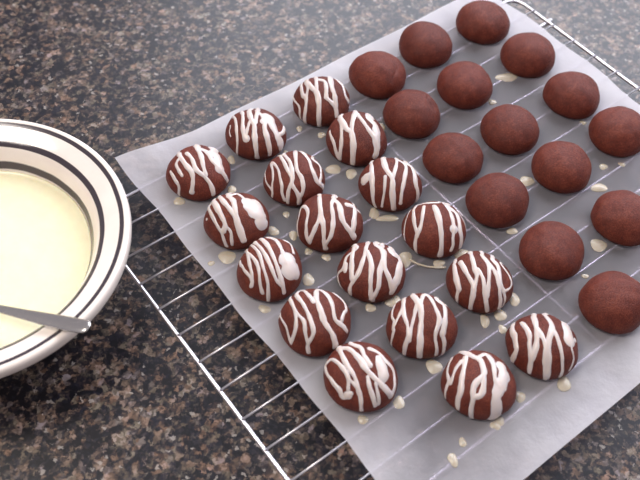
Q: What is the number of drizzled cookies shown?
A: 17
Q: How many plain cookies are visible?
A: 15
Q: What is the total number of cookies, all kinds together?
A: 32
